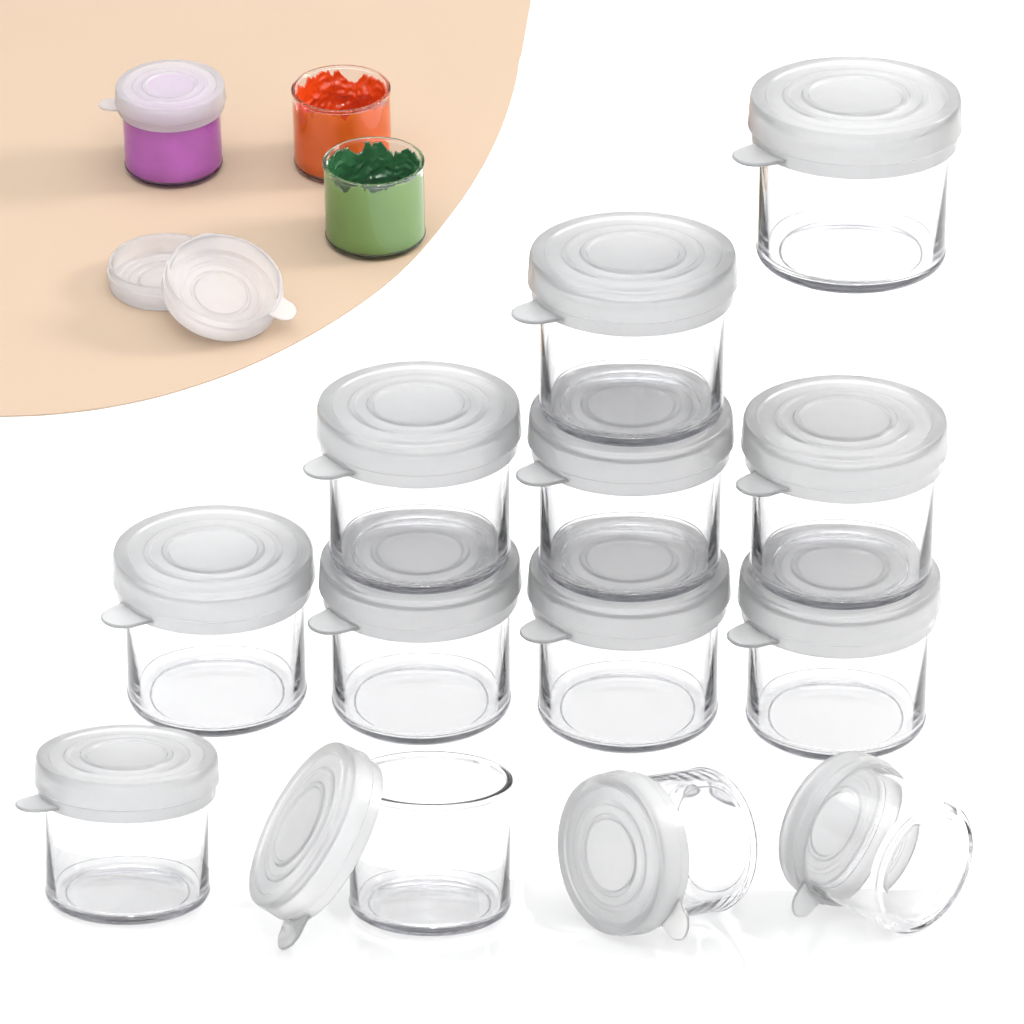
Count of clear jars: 13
